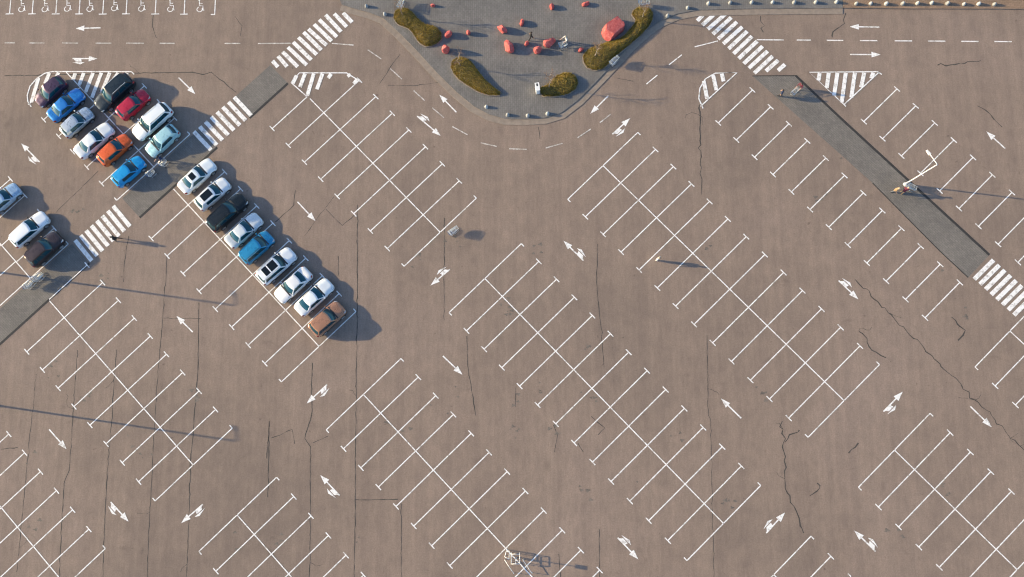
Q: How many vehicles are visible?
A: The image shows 22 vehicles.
